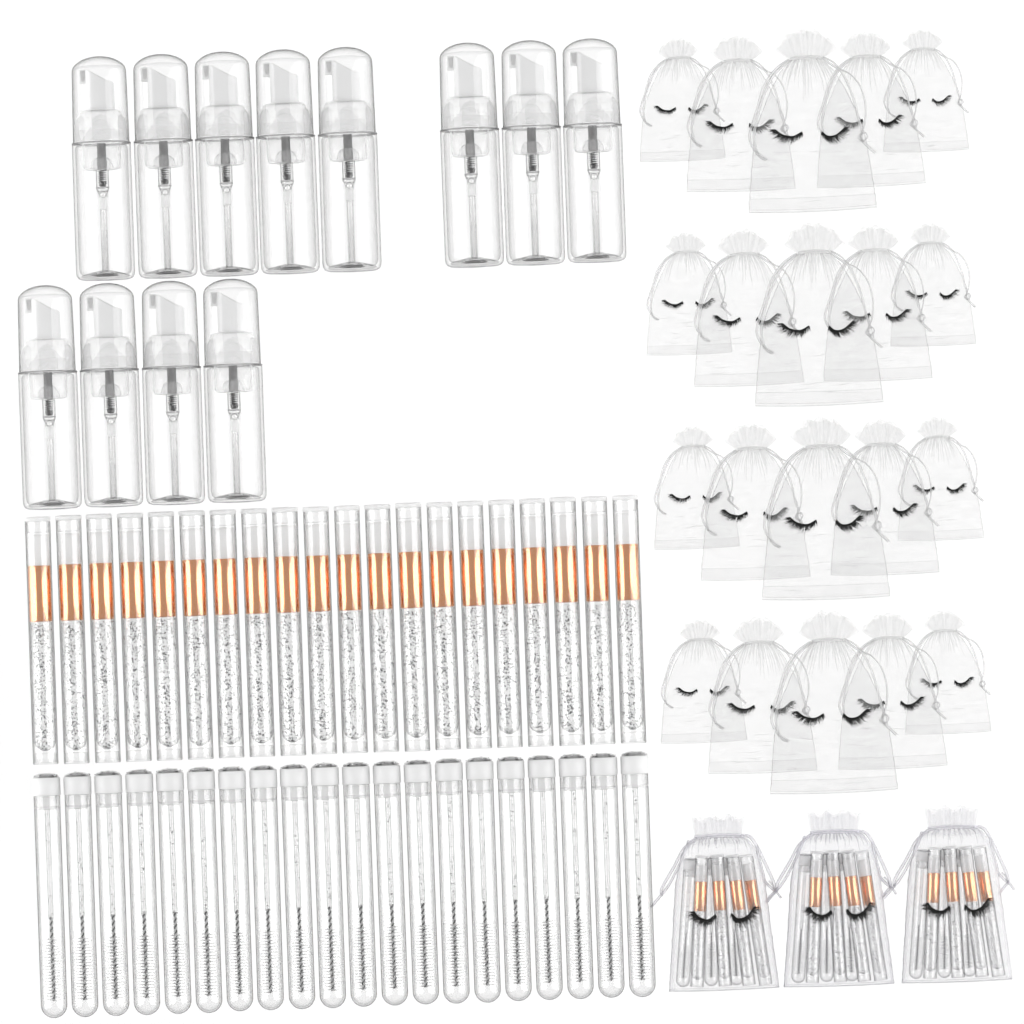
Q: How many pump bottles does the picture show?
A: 12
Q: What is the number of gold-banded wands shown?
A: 32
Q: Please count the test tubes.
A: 29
